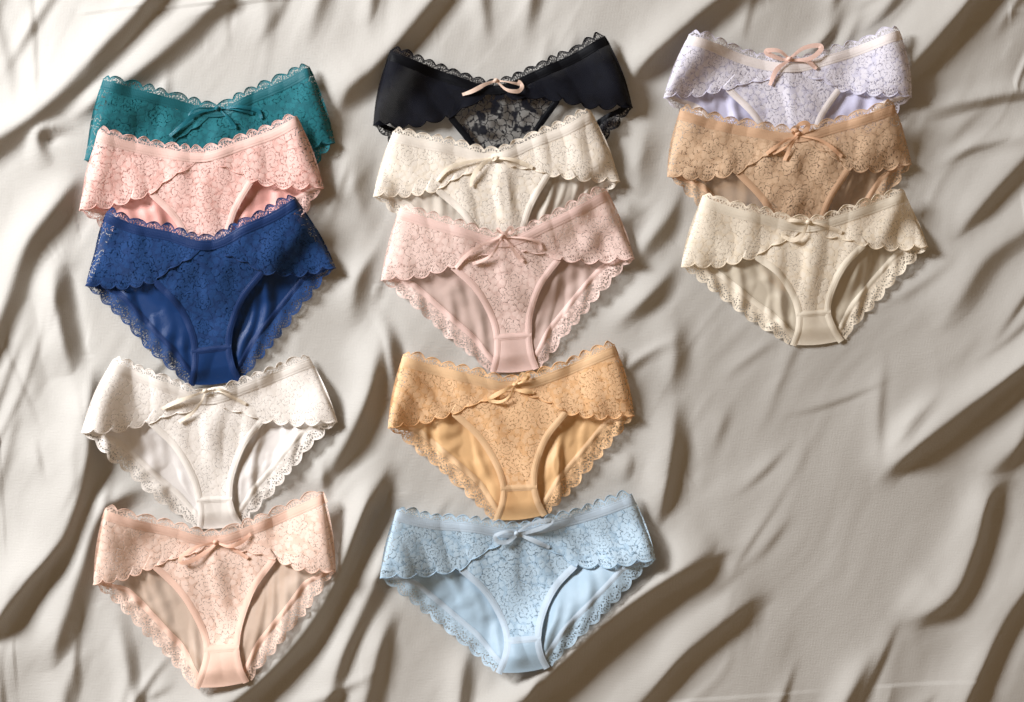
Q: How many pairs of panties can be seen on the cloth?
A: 13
